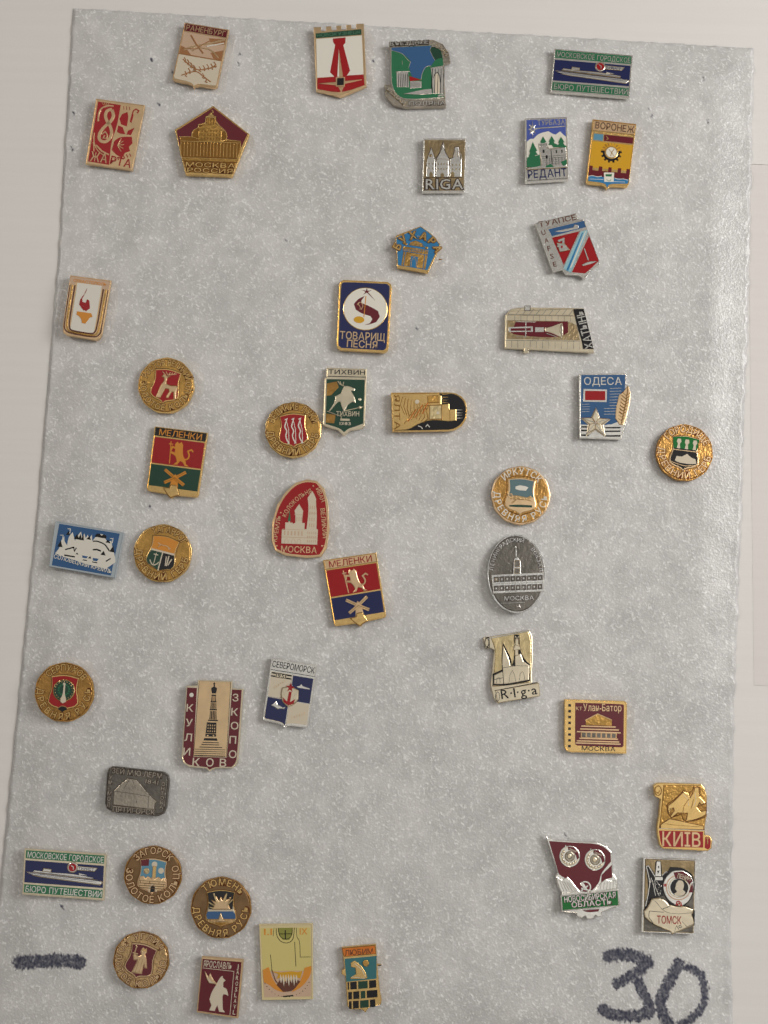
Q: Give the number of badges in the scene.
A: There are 43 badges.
